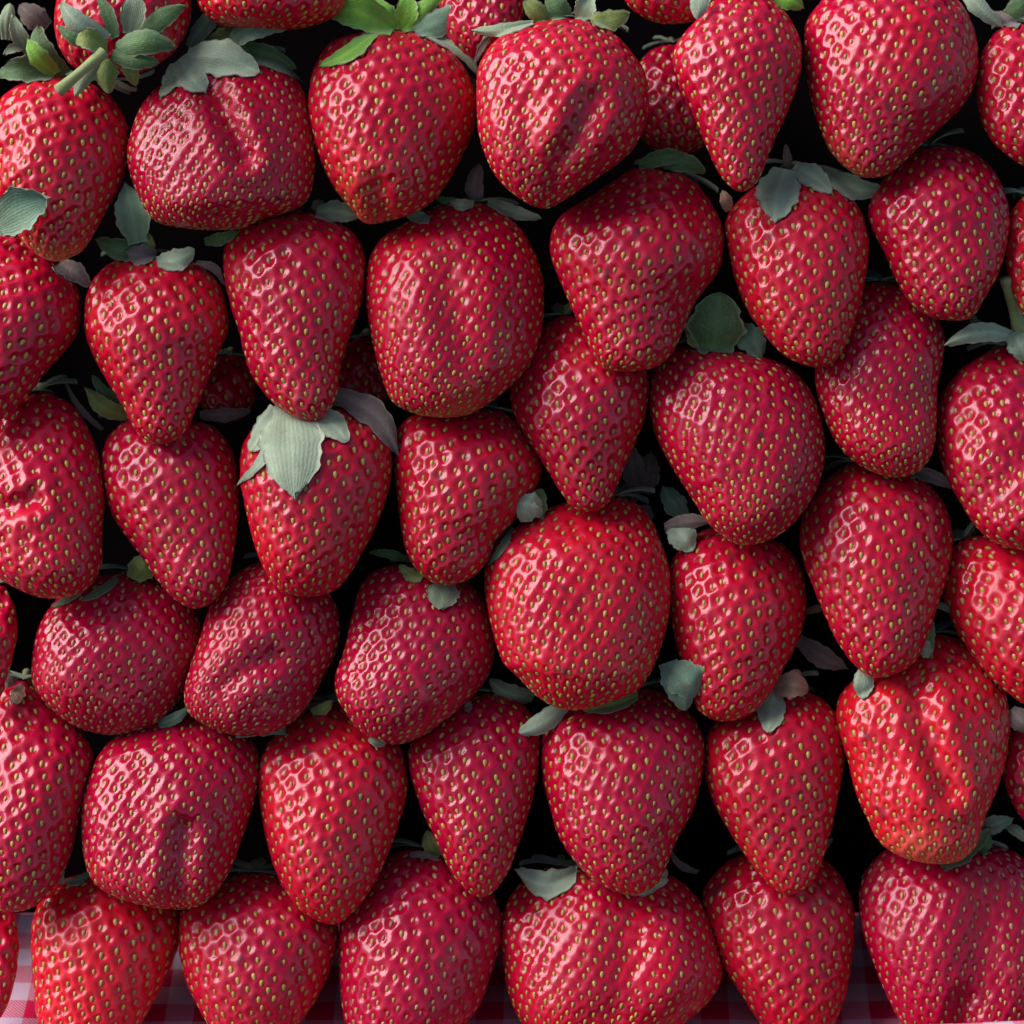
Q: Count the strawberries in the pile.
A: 53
